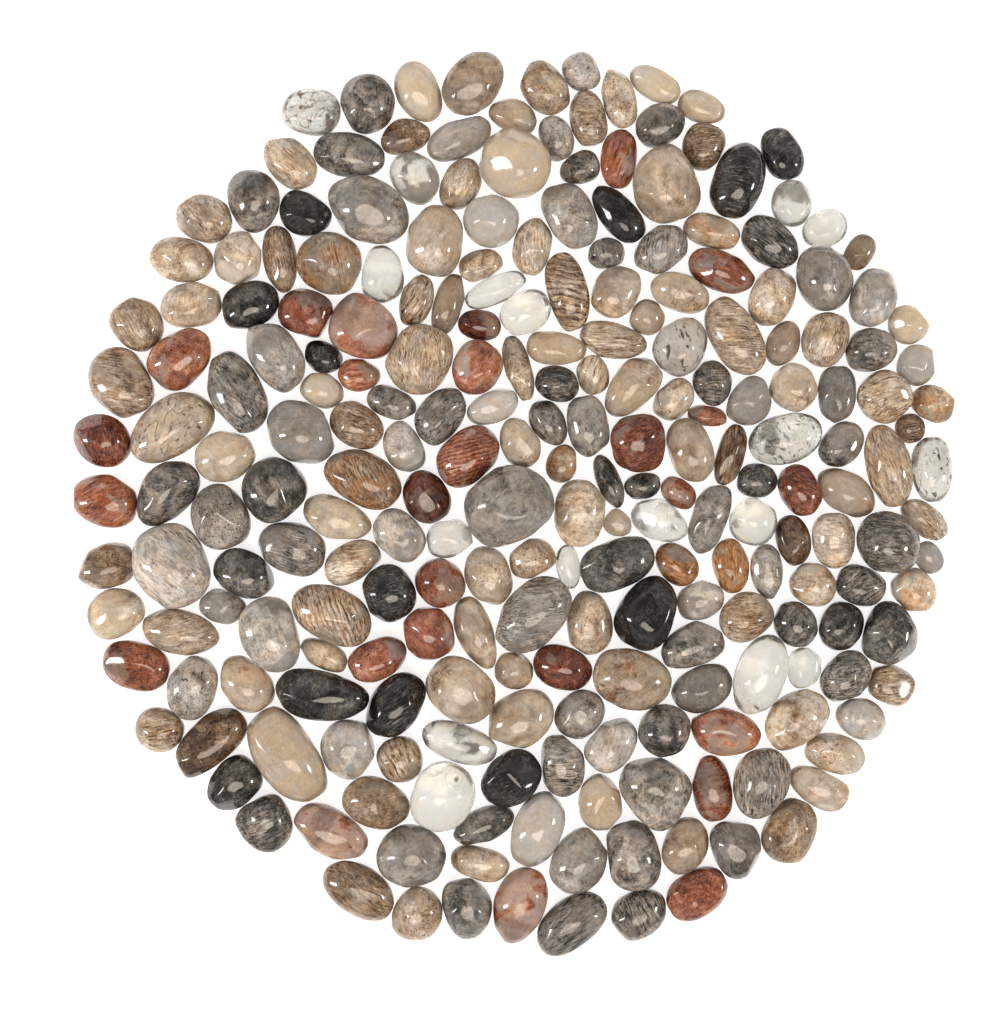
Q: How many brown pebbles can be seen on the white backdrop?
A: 101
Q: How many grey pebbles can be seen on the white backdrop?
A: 91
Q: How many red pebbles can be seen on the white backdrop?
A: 26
